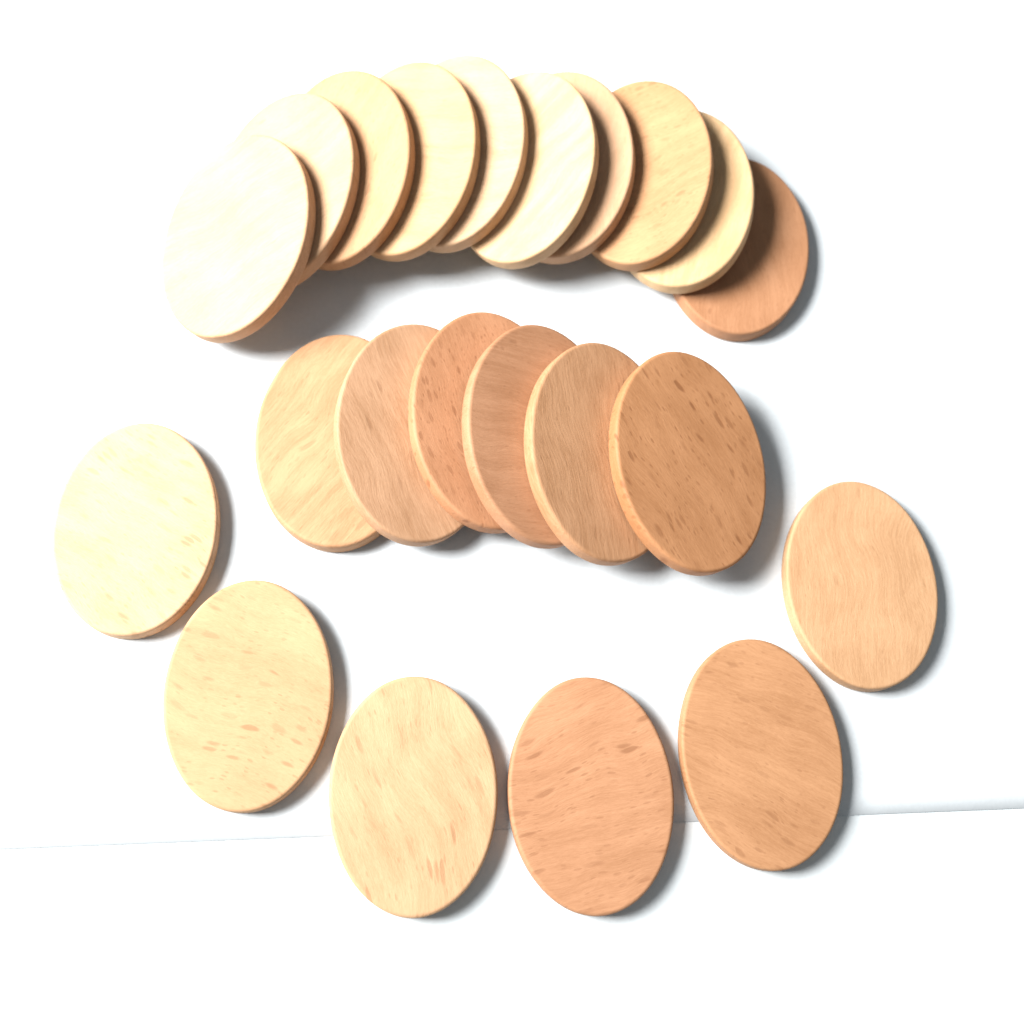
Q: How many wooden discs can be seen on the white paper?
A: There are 22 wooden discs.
